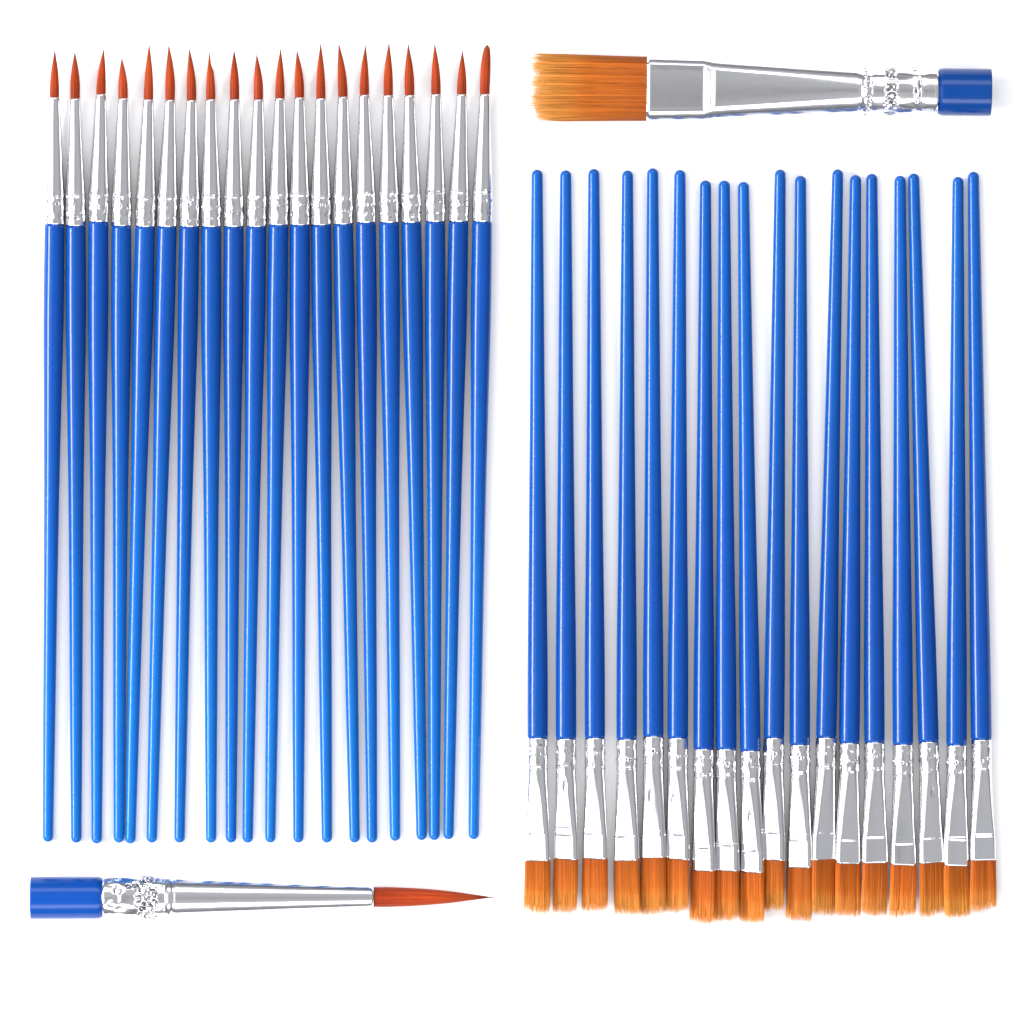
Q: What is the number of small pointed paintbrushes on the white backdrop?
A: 20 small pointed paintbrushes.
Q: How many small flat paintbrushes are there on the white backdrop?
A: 18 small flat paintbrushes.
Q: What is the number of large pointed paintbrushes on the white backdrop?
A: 1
